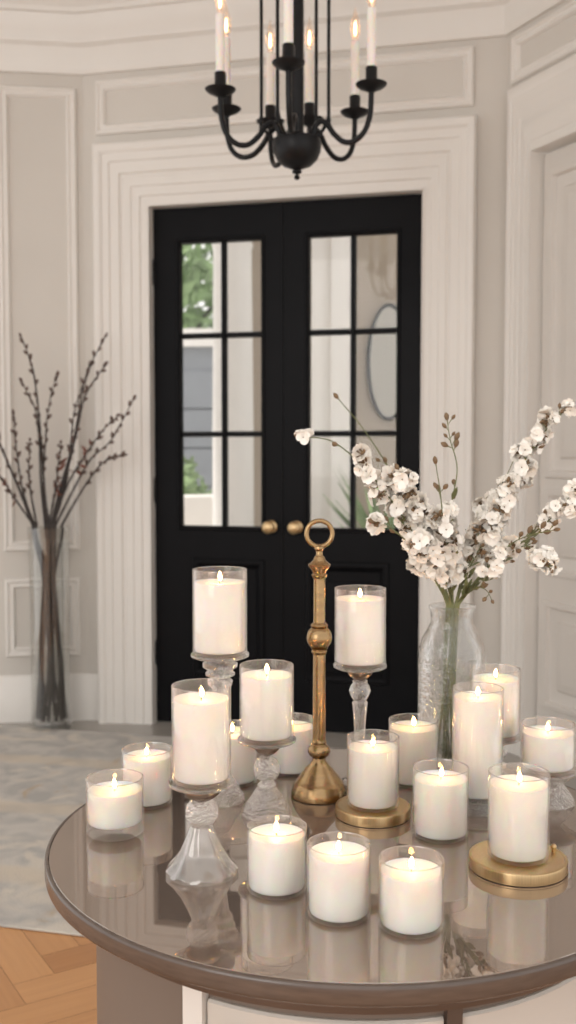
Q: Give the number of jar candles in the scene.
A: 18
